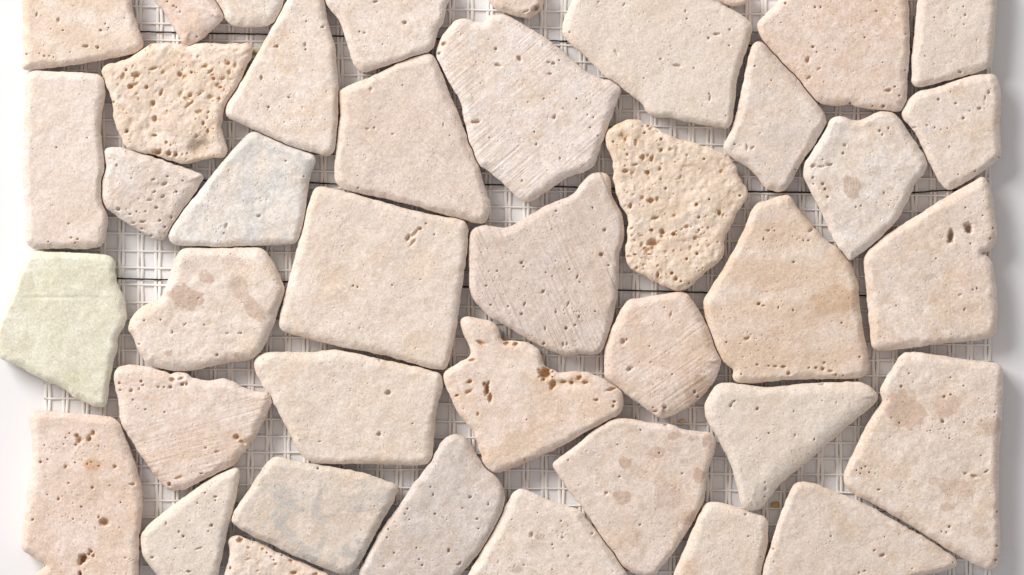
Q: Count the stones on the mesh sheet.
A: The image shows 41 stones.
